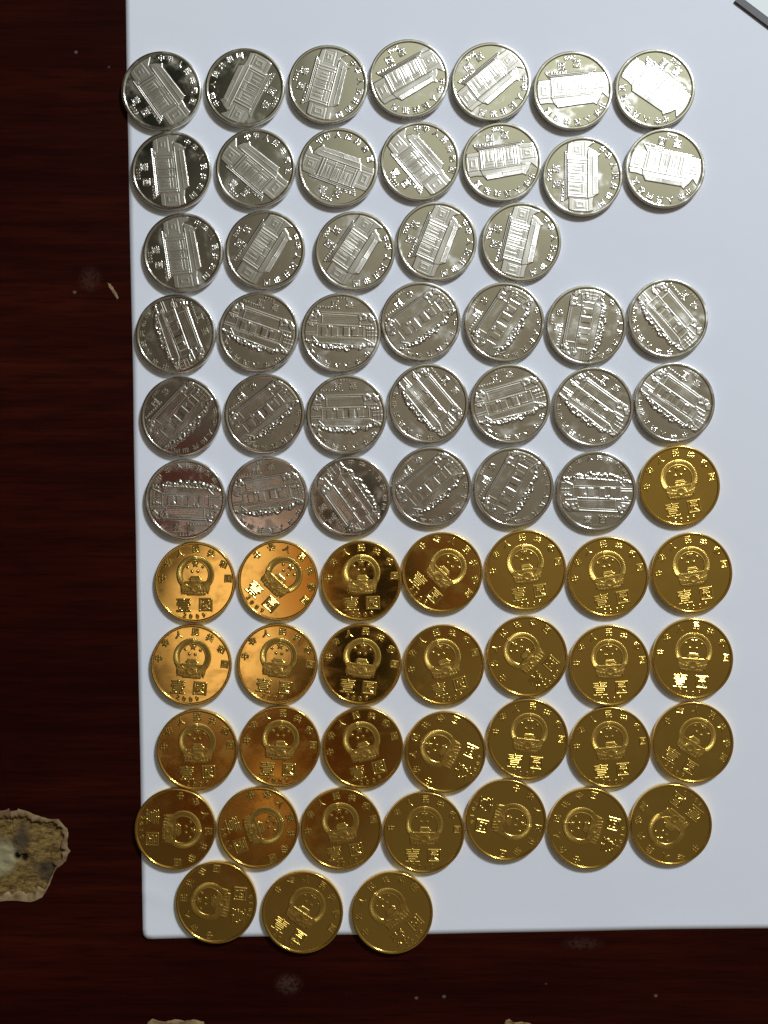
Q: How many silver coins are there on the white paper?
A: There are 39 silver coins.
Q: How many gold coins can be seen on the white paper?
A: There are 32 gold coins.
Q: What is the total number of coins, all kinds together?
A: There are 71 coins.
